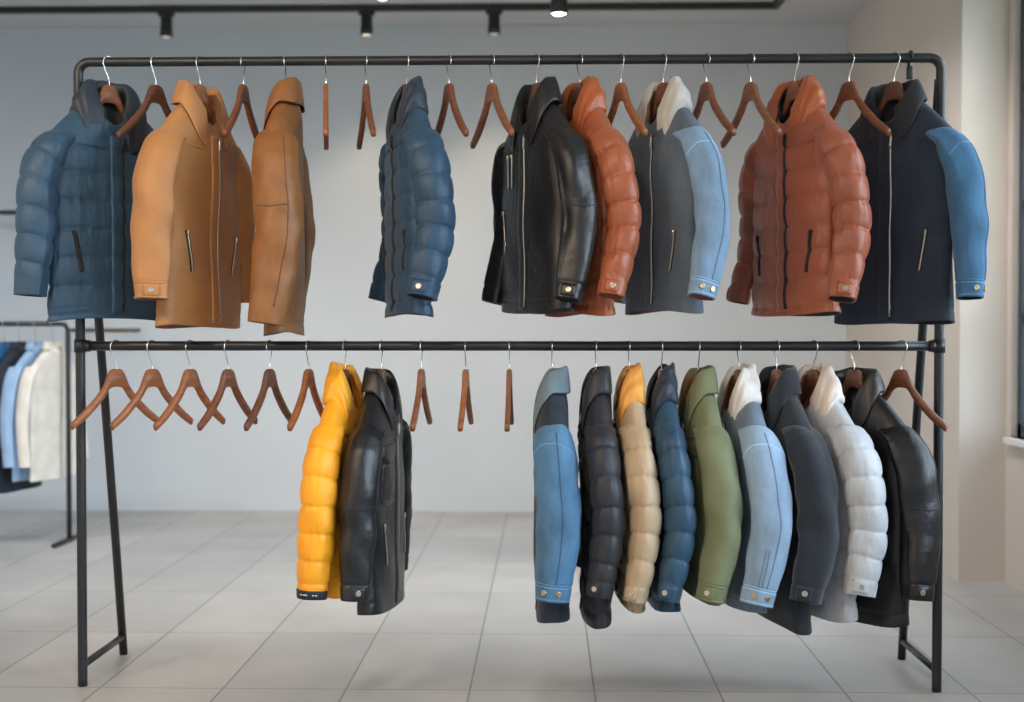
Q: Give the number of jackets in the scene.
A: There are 20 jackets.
